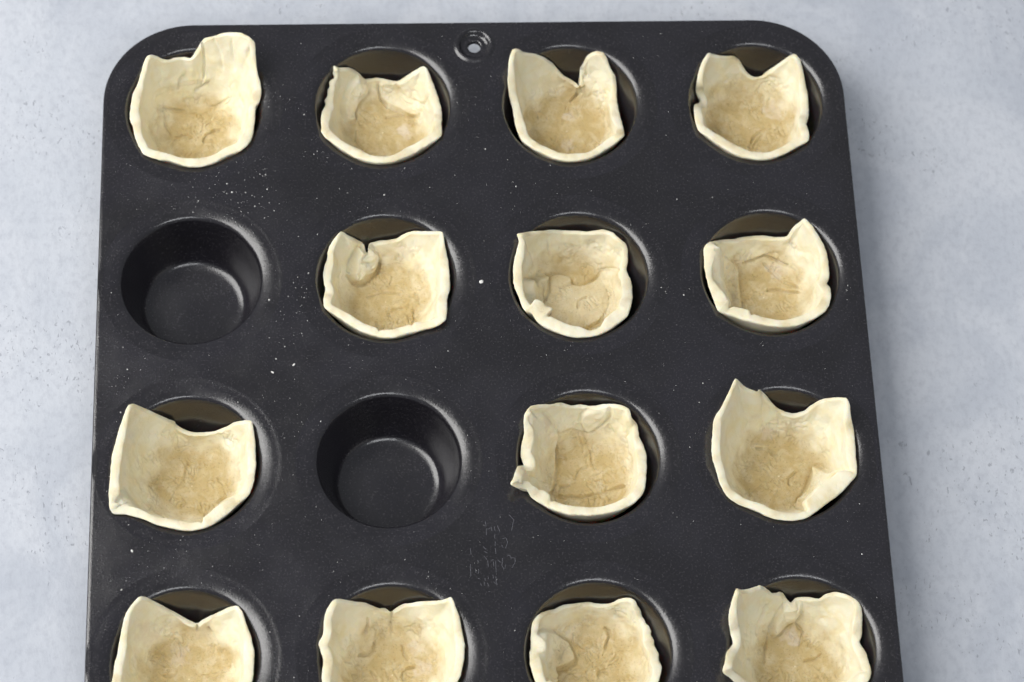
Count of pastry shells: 14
